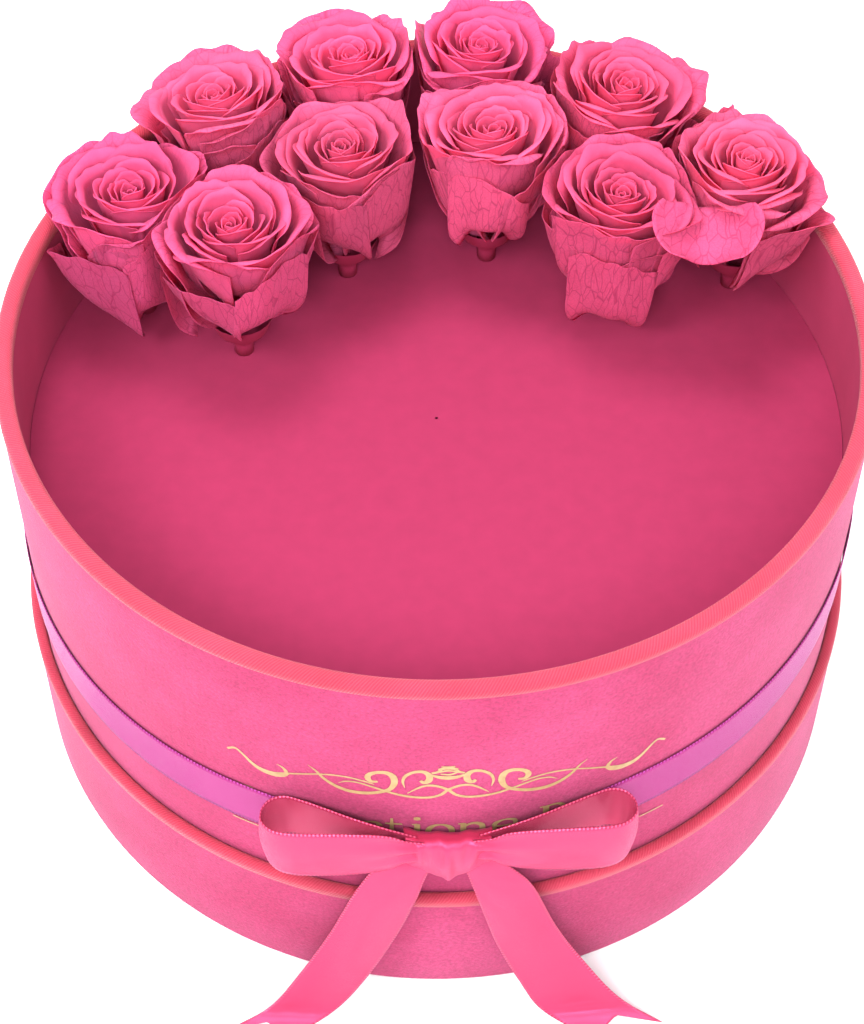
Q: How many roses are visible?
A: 10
